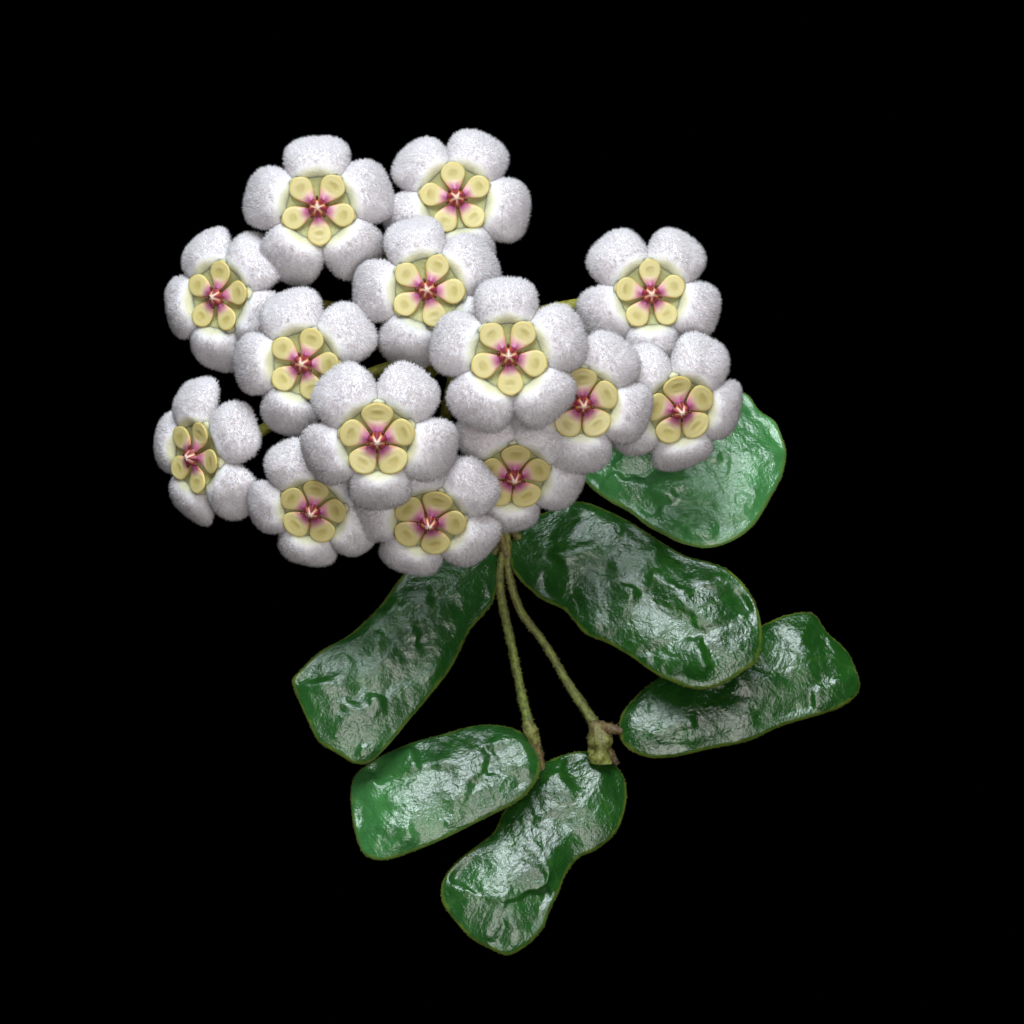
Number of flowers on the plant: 14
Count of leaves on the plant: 6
